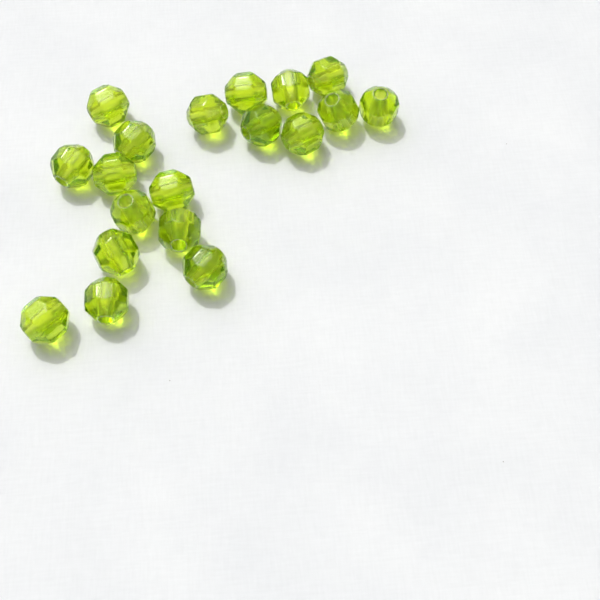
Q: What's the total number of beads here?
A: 19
